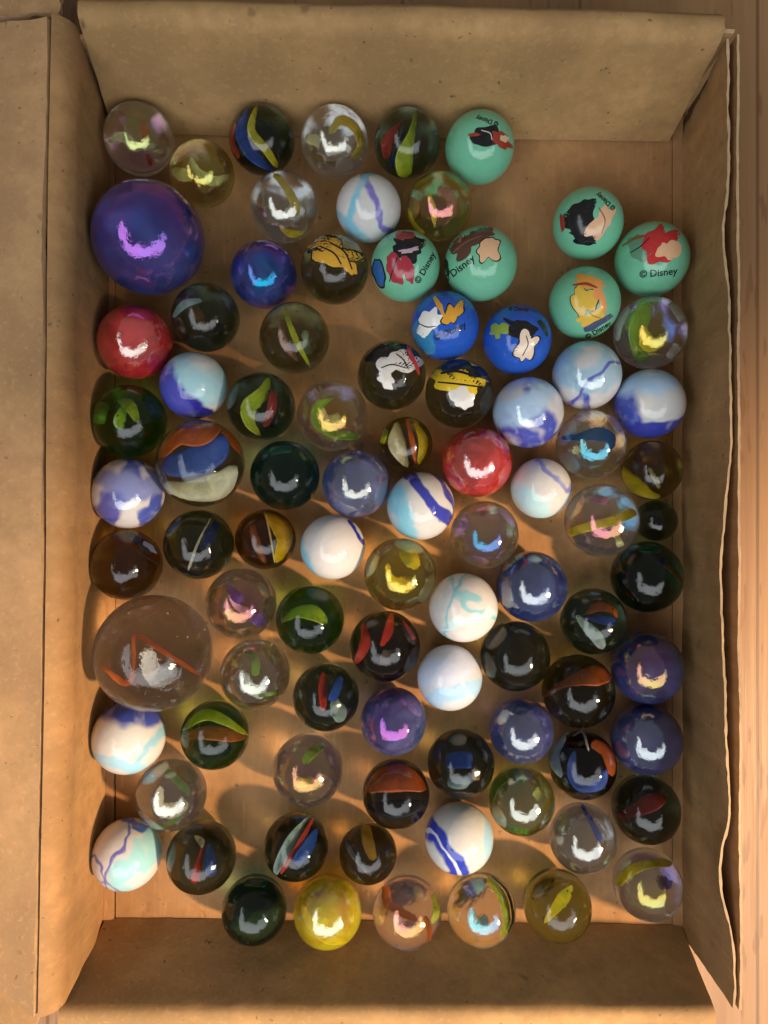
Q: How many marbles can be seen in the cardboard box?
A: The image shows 88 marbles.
